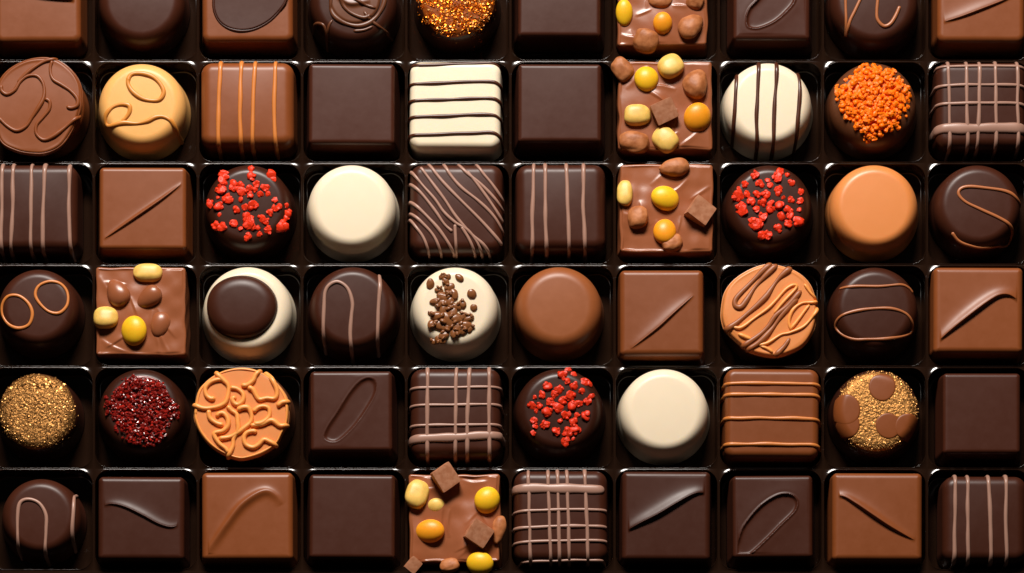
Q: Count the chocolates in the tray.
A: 60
